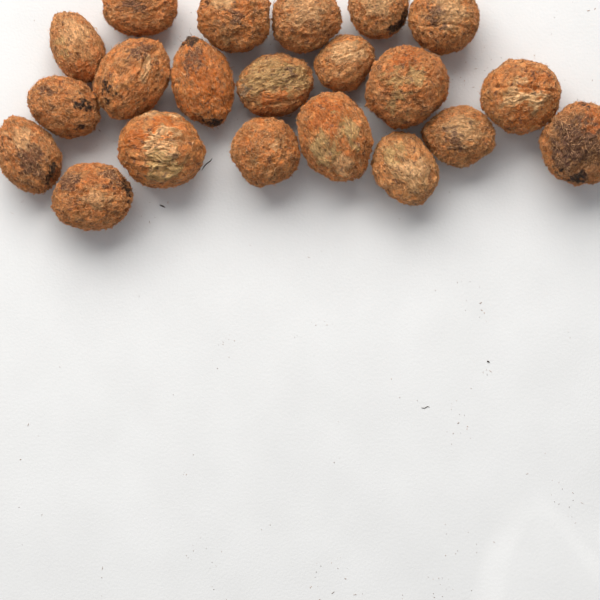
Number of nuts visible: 21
